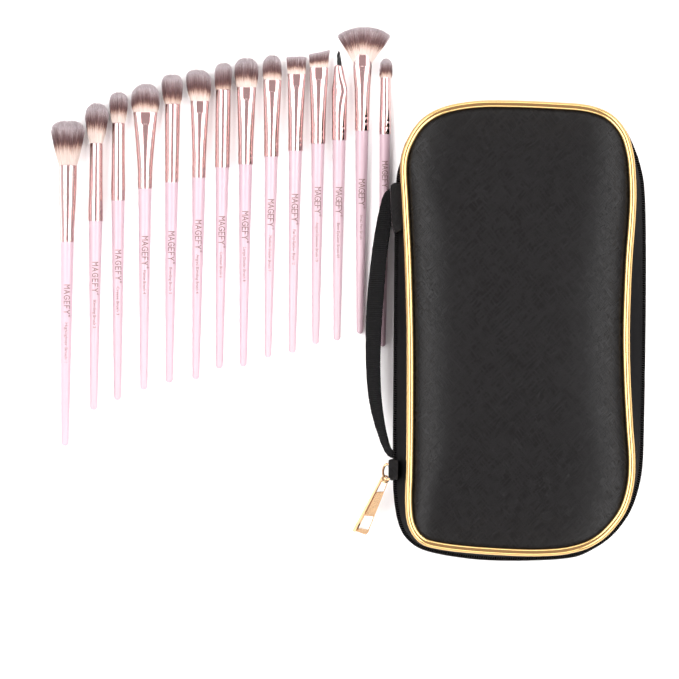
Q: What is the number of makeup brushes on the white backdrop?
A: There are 14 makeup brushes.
